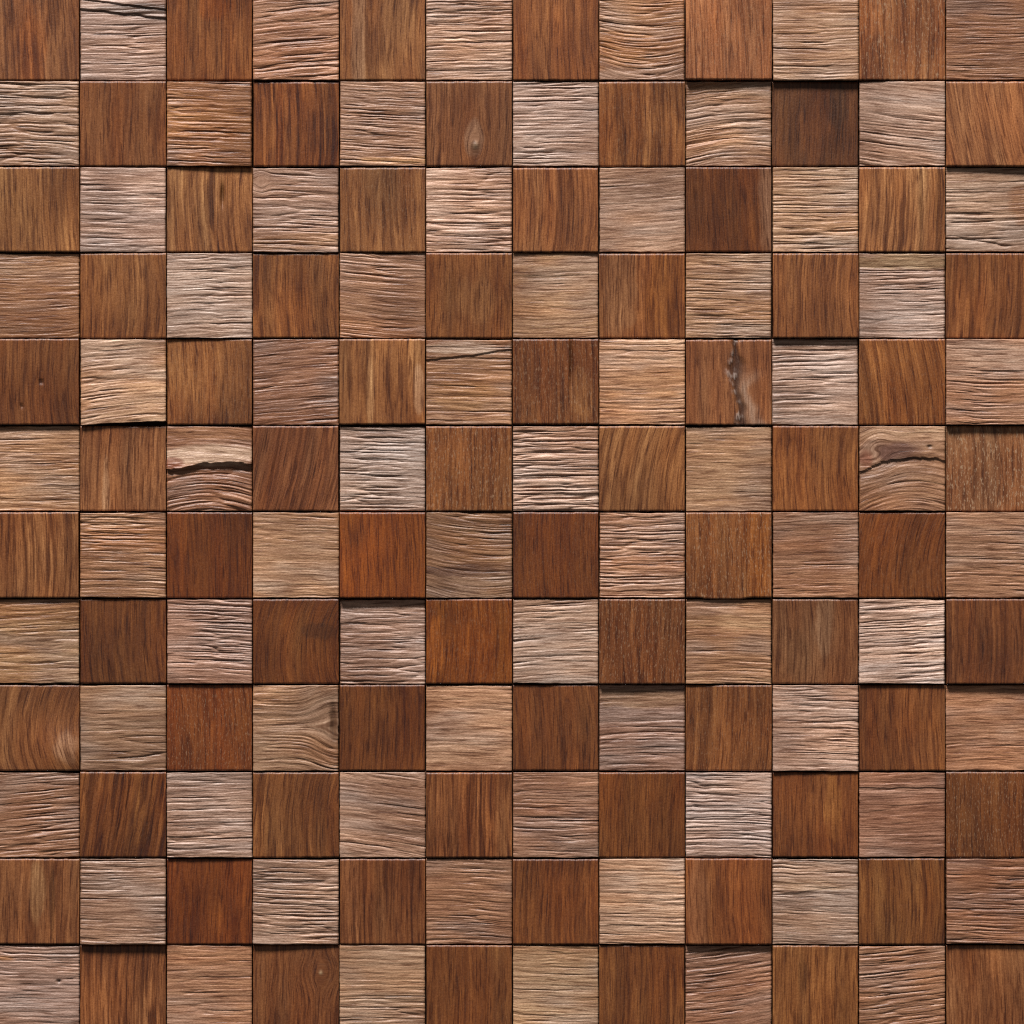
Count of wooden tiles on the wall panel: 144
